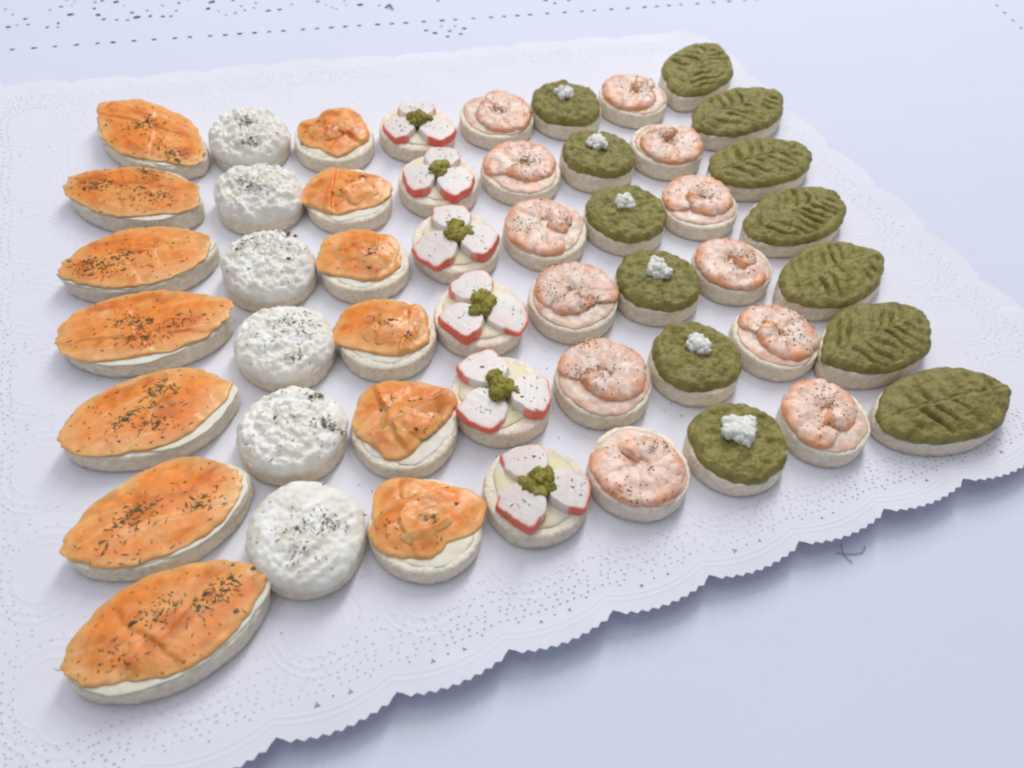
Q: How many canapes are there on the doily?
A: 50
